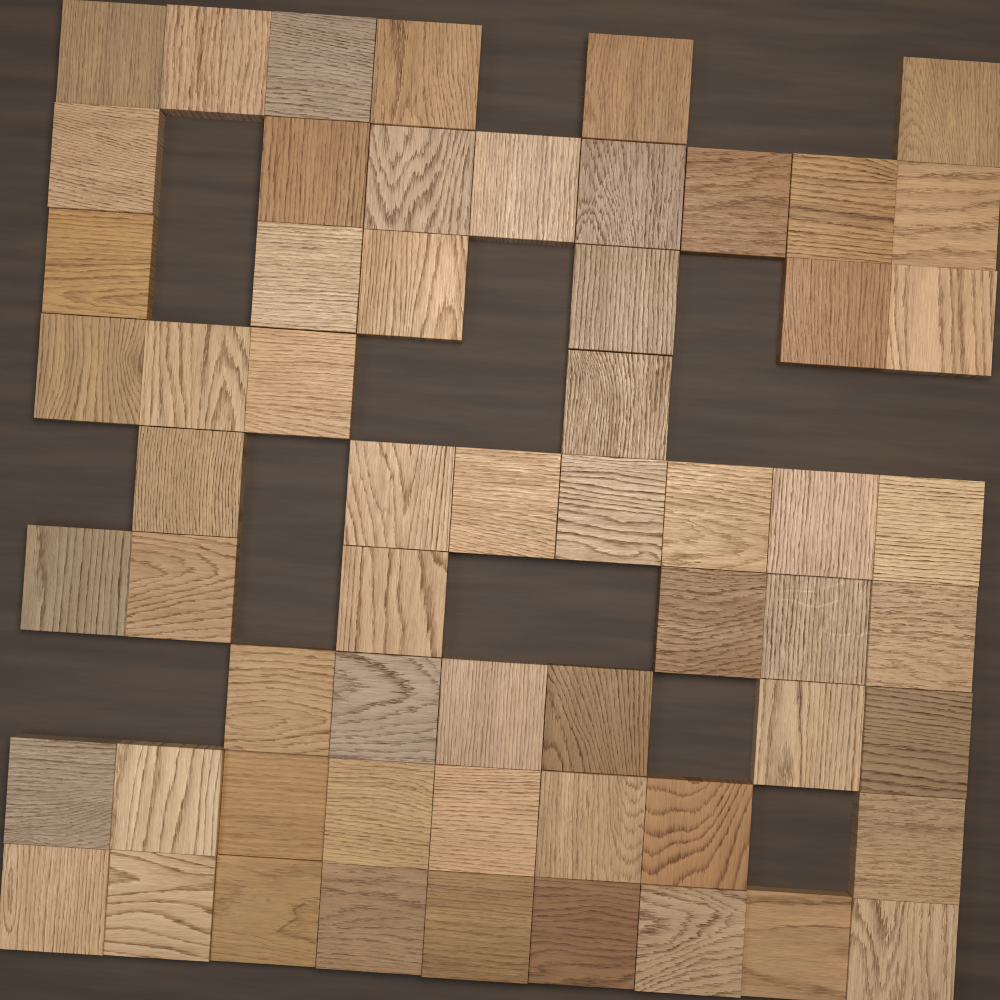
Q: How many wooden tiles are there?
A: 60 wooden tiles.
